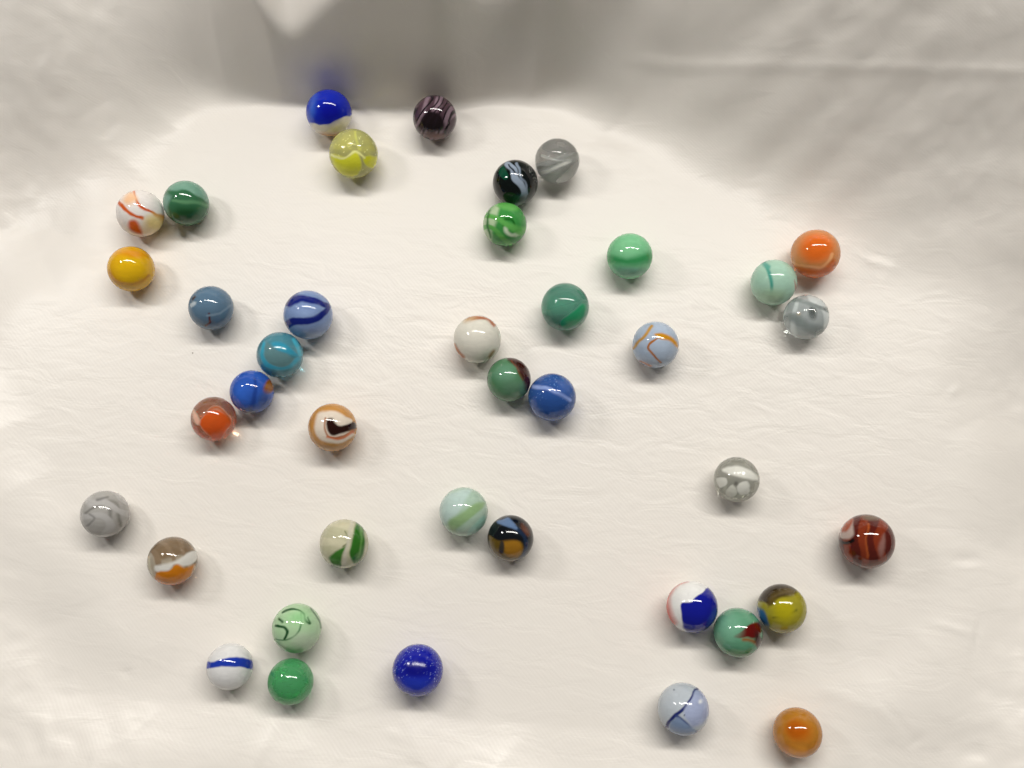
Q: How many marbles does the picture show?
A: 40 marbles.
